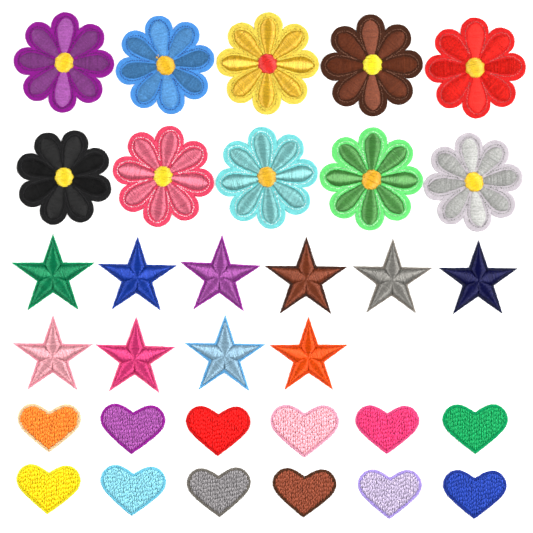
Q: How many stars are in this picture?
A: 10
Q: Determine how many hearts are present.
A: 12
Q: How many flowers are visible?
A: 10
